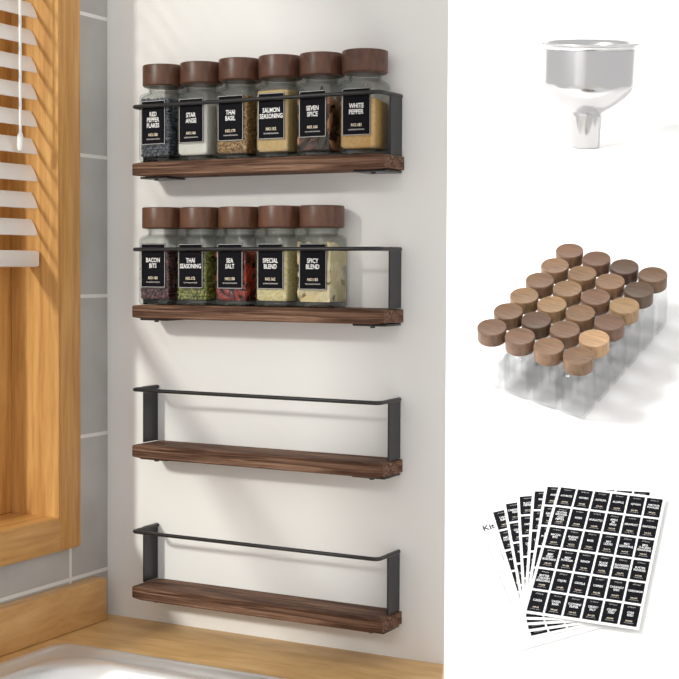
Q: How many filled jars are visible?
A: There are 11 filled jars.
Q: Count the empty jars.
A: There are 24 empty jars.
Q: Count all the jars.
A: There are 35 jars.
